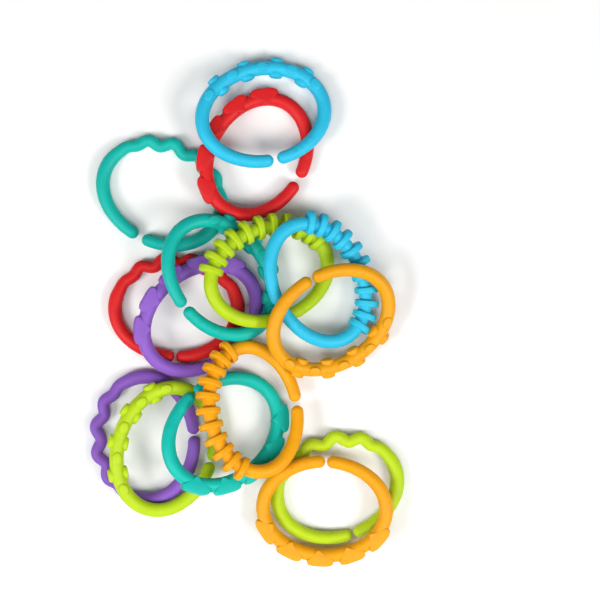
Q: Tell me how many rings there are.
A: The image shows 15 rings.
